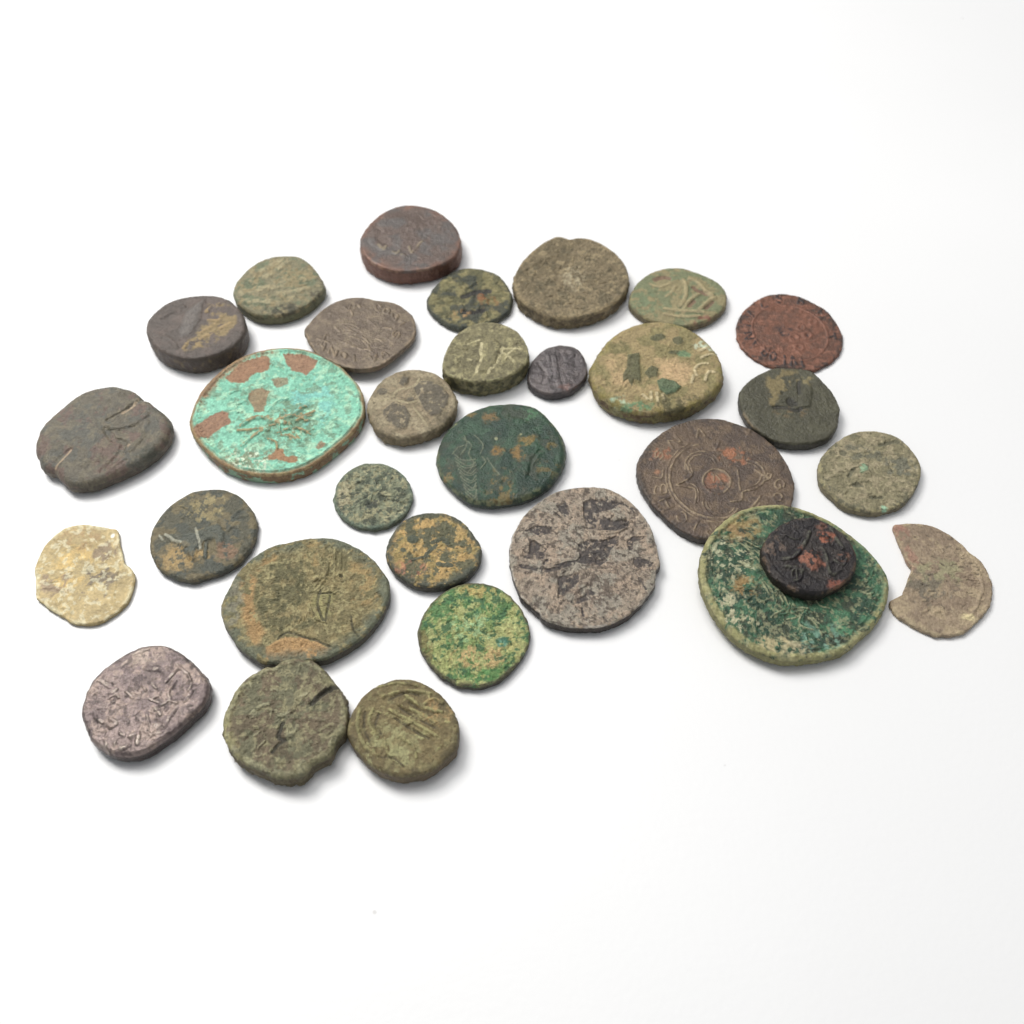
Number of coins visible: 31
